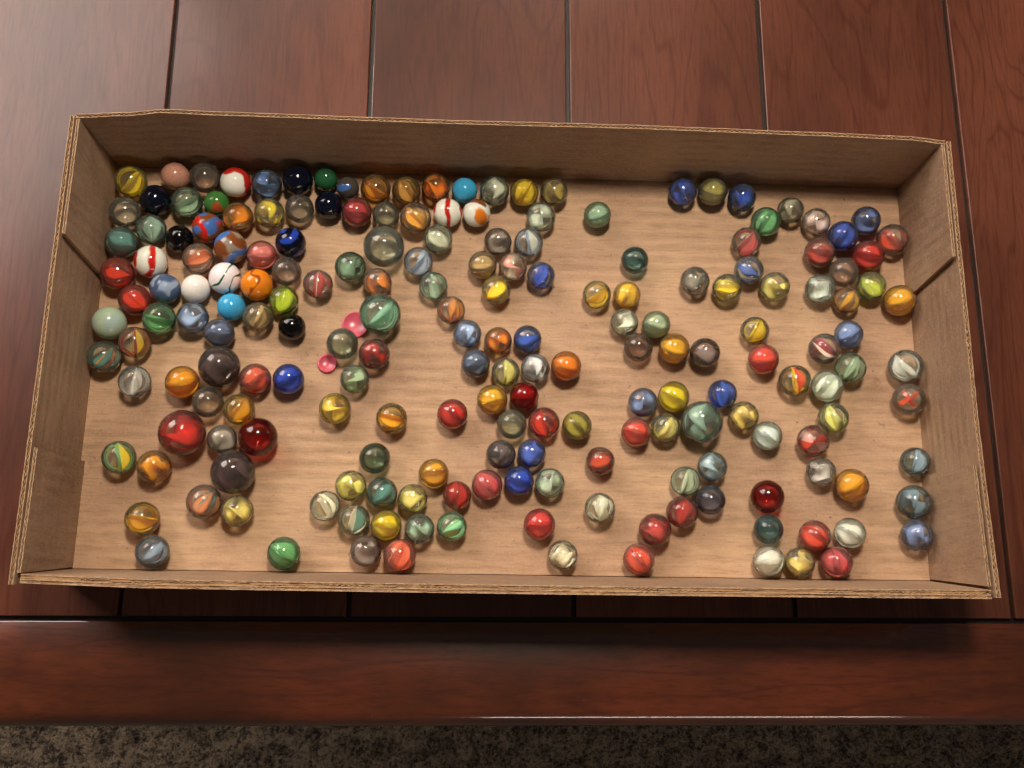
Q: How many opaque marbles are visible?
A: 23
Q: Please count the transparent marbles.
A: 172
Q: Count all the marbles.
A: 195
